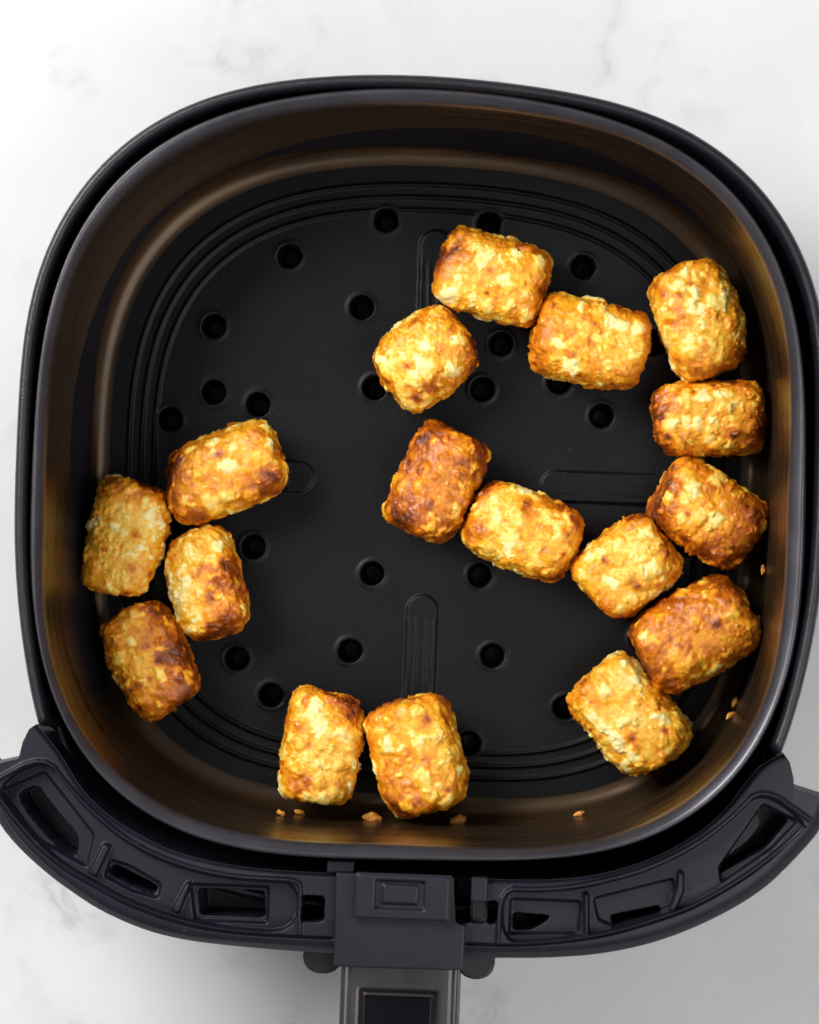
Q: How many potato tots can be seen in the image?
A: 17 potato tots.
